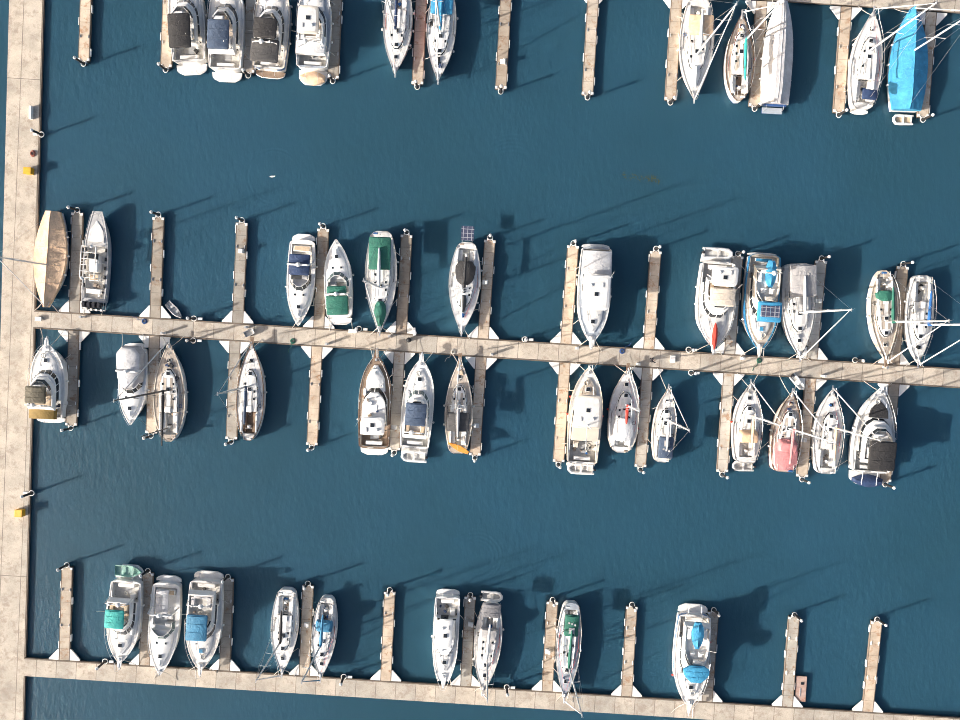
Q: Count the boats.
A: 48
